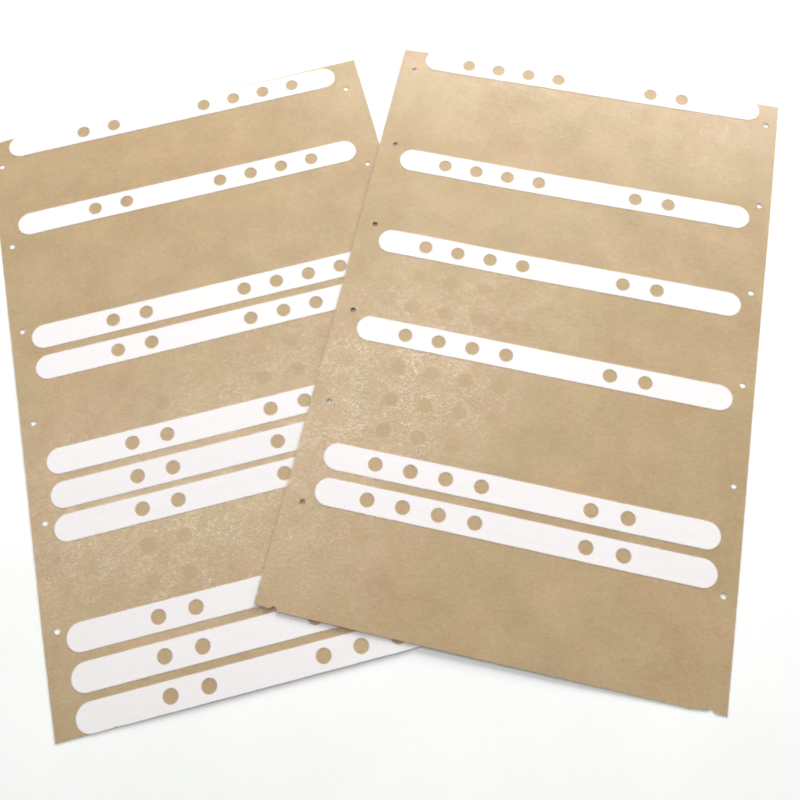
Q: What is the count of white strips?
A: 16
